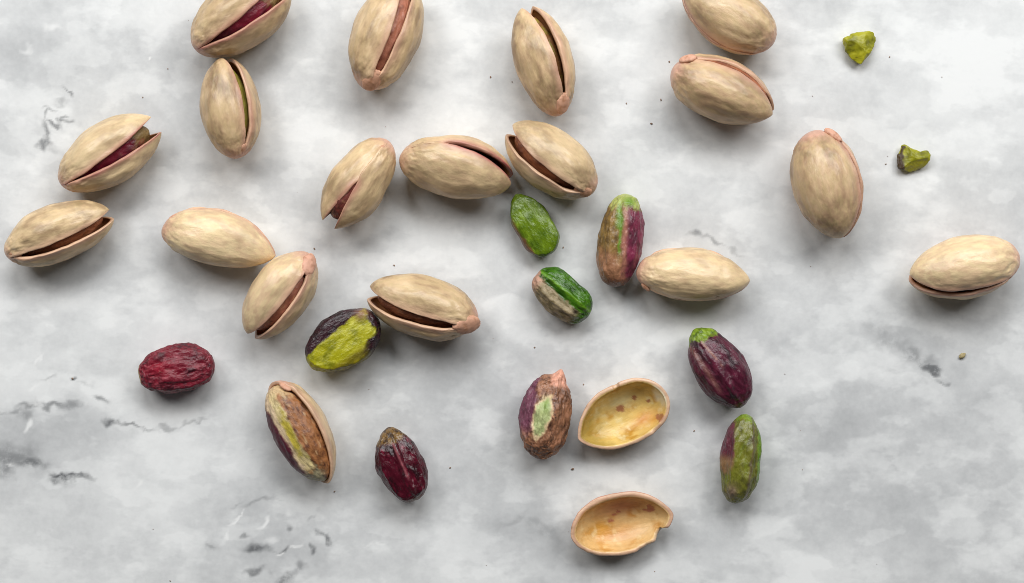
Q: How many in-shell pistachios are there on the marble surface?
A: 18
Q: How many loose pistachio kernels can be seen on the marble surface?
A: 9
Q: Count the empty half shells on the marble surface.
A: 2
